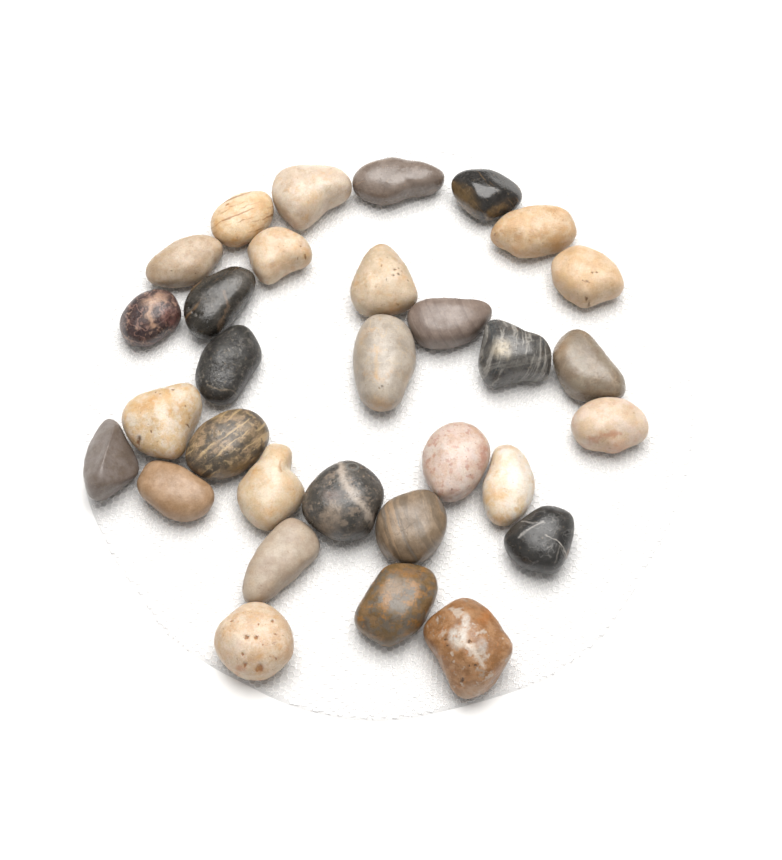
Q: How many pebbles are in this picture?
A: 31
